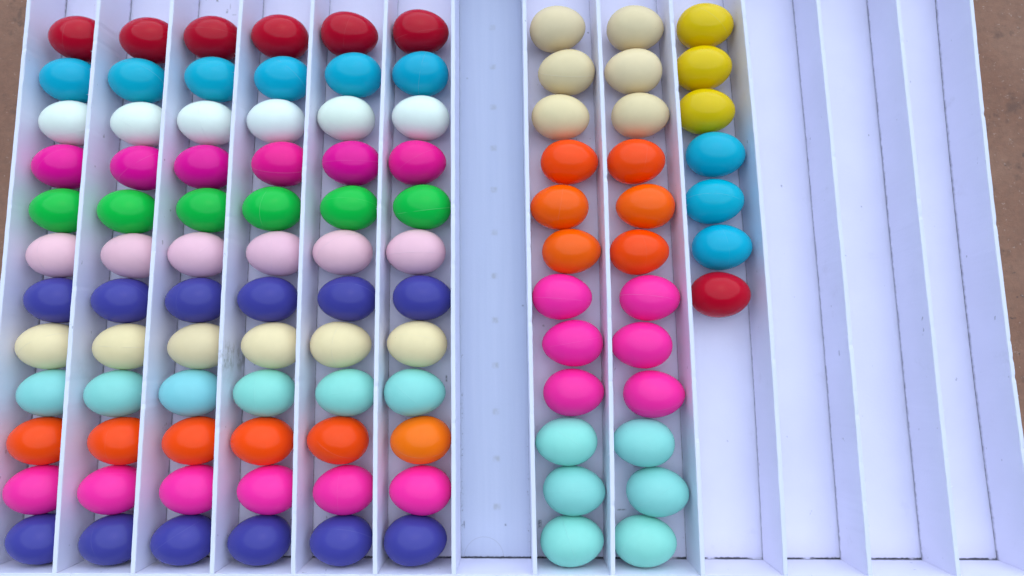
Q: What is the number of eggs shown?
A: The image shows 103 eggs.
